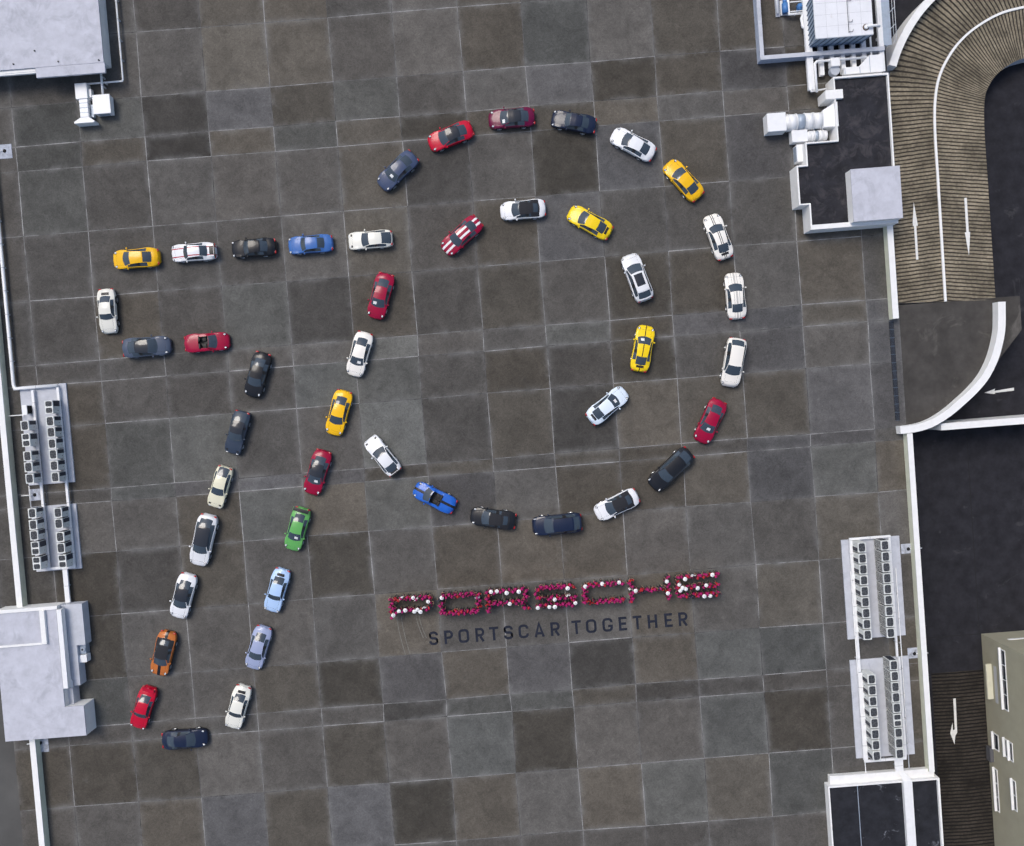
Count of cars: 46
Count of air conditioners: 57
